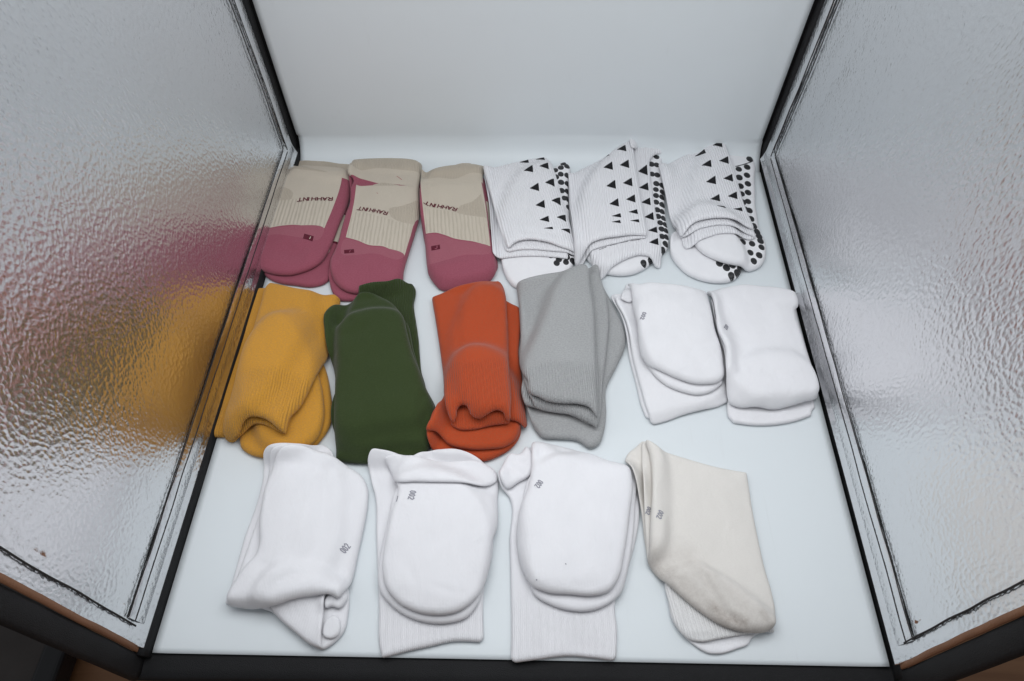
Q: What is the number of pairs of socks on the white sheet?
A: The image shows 16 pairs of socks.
